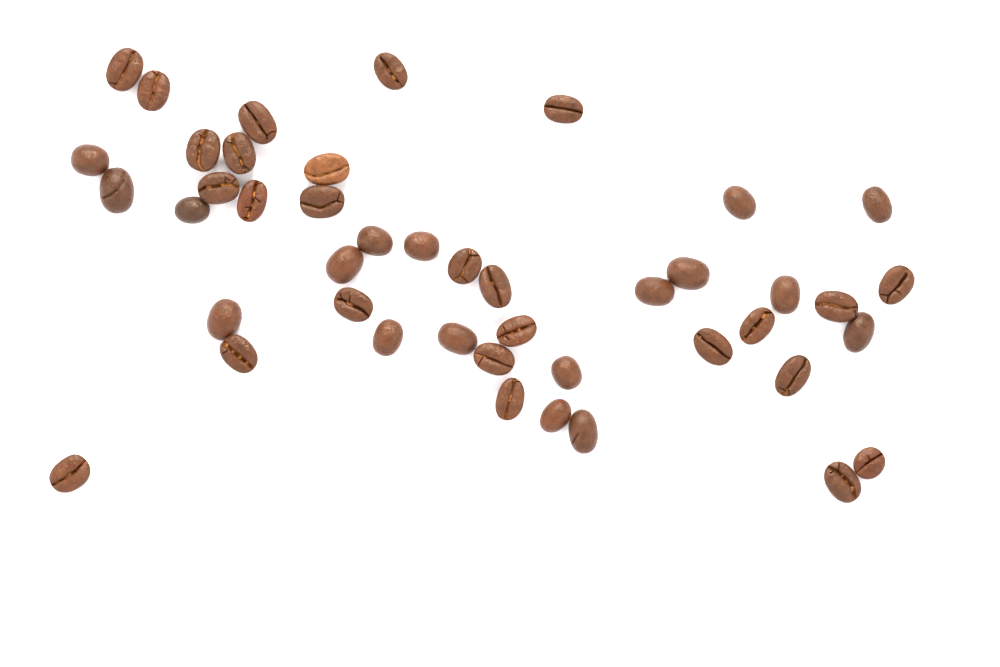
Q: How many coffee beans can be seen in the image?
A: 44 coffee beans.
